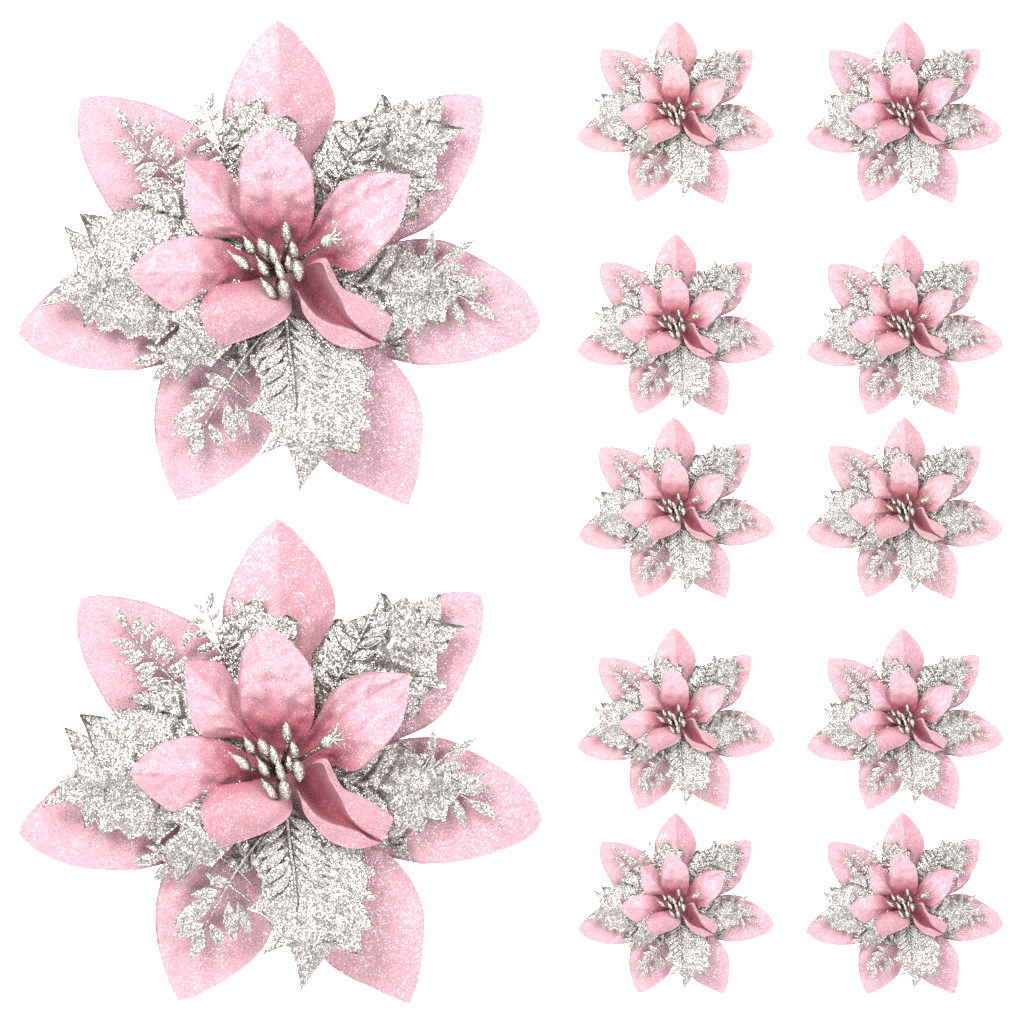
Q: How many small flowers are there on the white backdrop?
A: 10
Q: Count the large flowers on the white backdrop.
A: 2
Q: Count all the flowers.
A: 12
